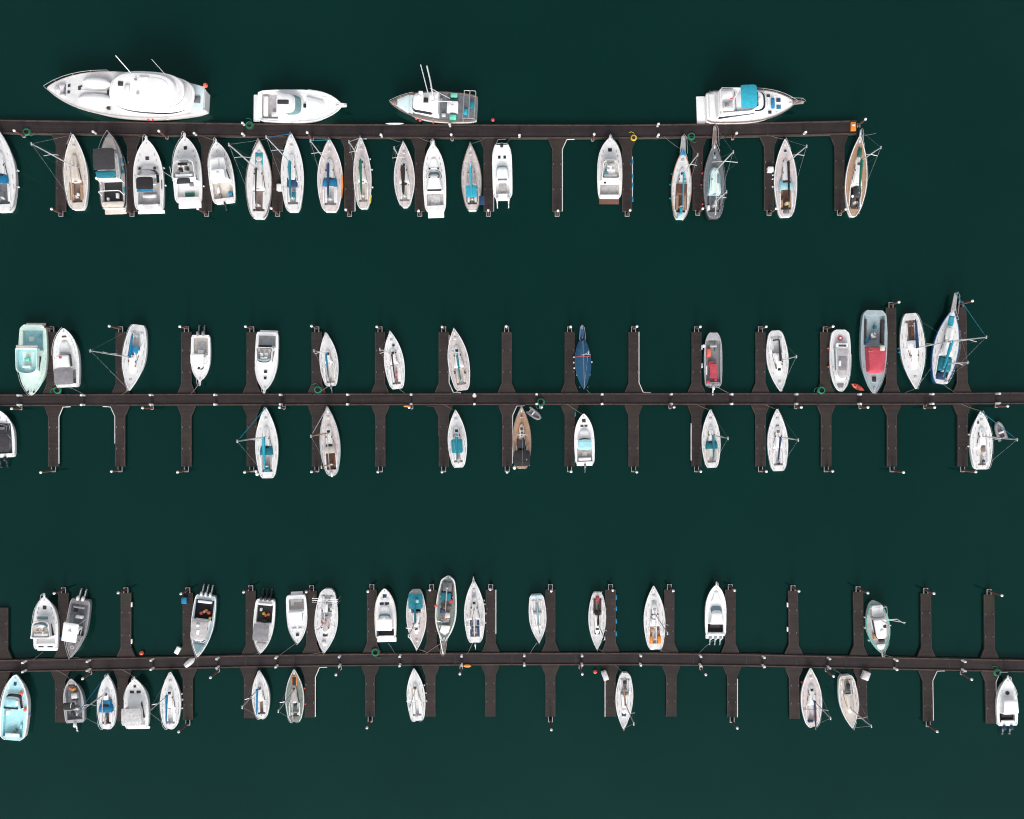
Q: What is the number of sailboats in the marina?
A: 42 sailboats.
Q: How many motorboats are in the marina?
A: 32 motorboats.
